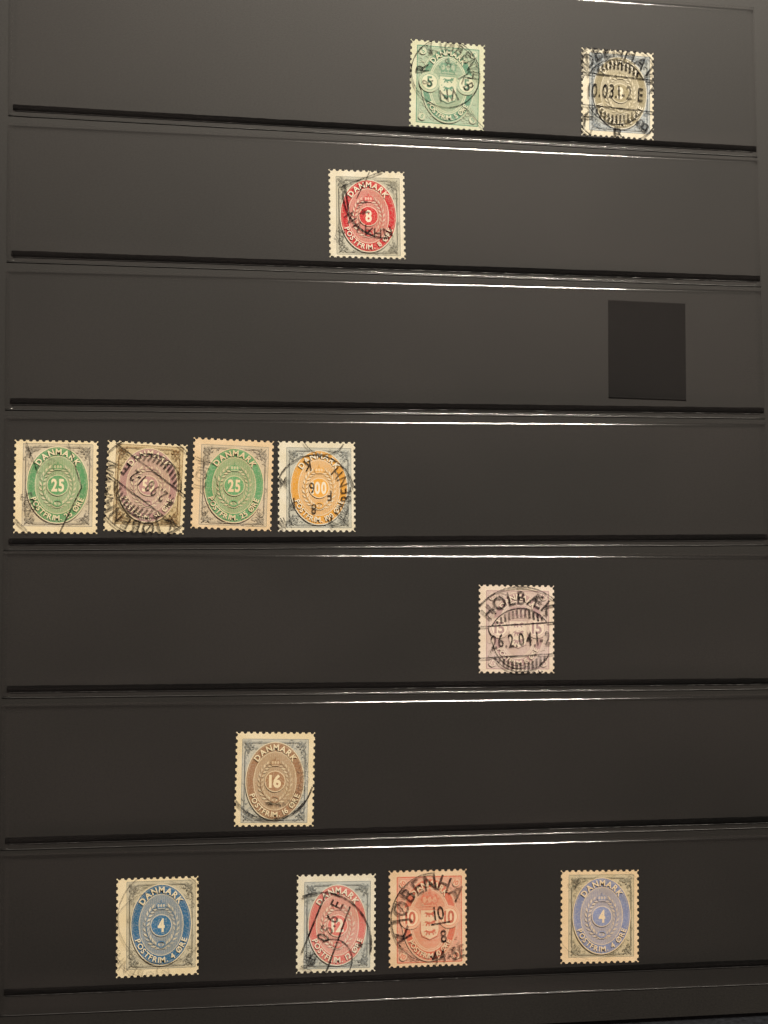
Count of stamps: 13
